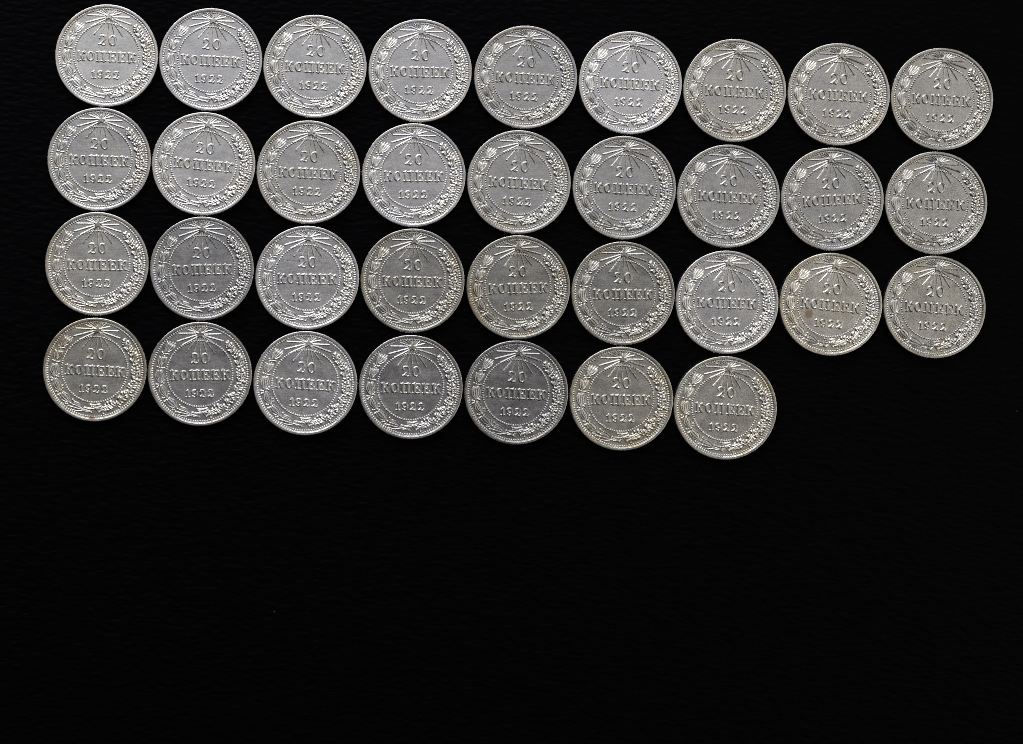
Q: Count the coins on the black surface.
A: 34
